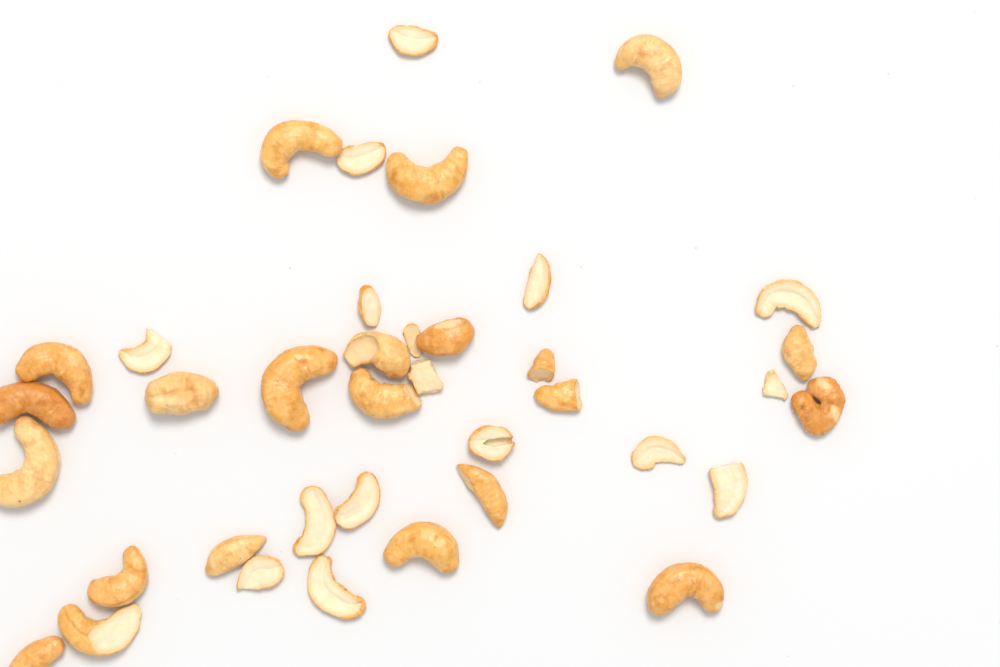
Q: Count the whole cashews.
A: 13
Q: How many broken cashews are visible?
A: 25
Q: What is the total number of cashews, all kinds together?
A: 38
